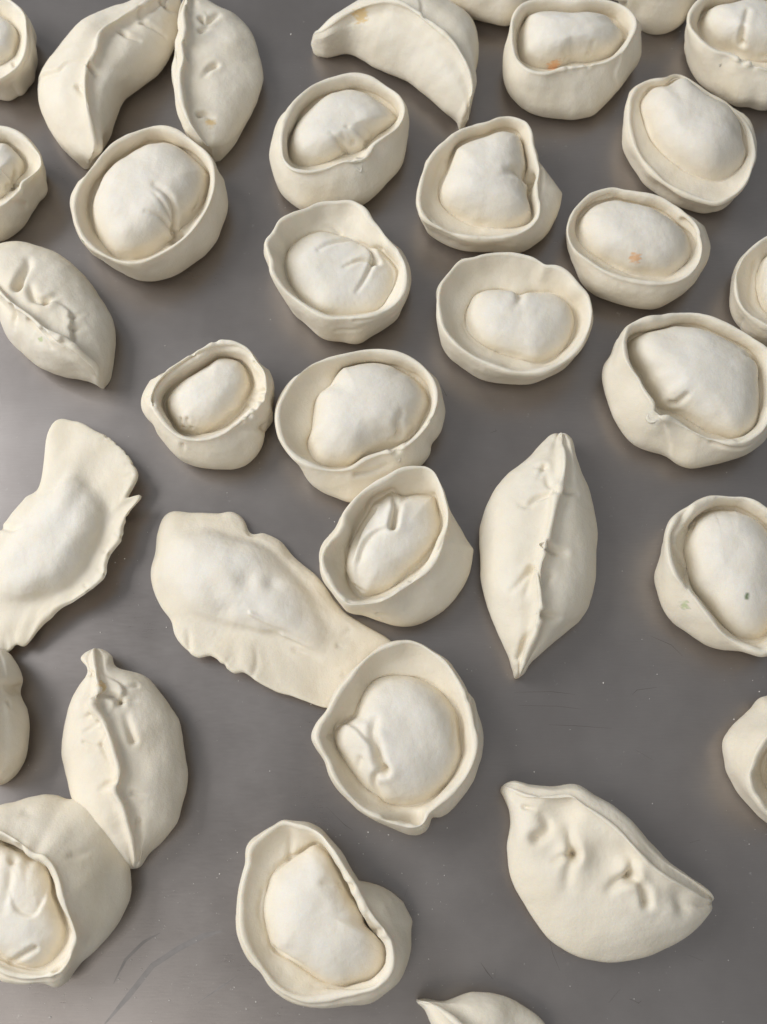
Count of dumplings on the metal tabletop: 34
